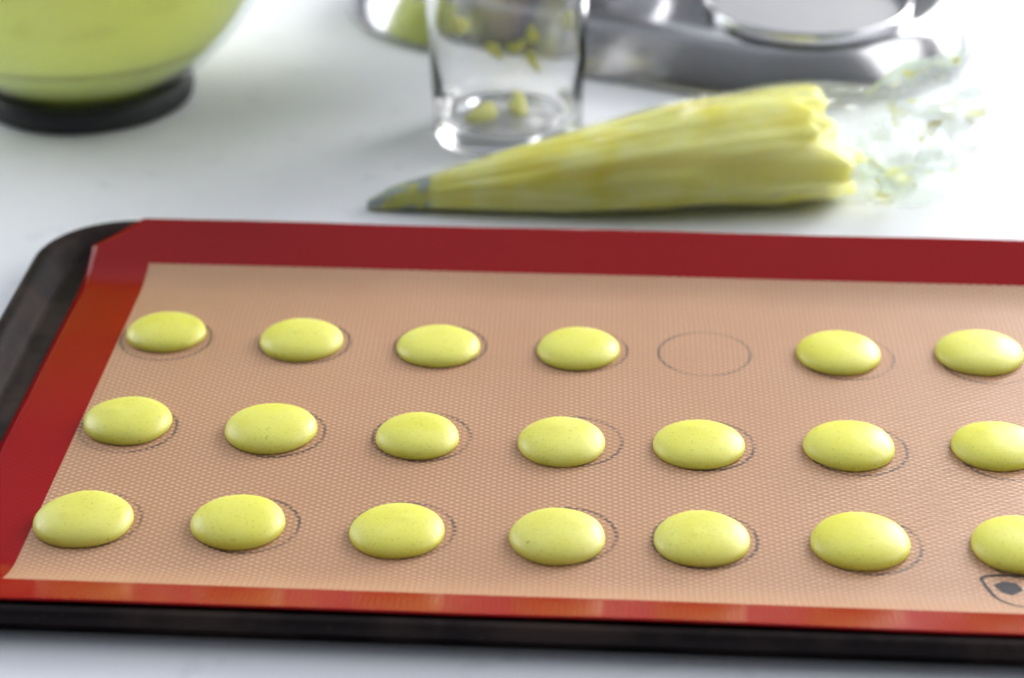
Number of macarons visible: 20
